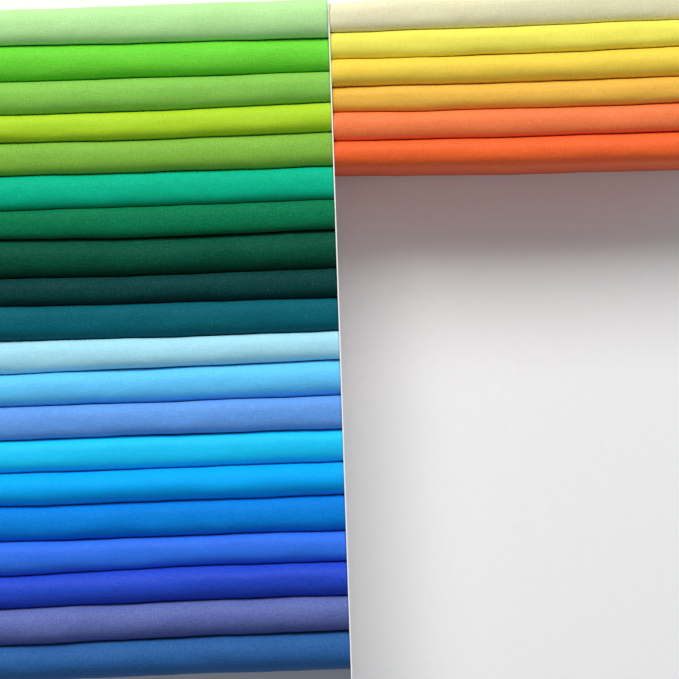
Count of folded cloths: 26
